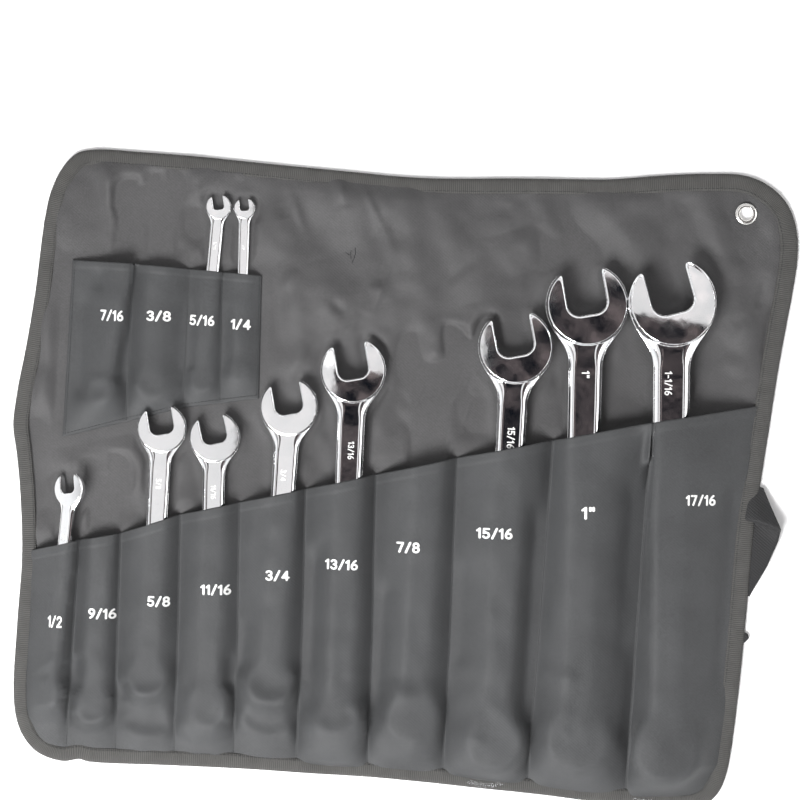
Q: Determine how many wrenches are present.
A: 10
